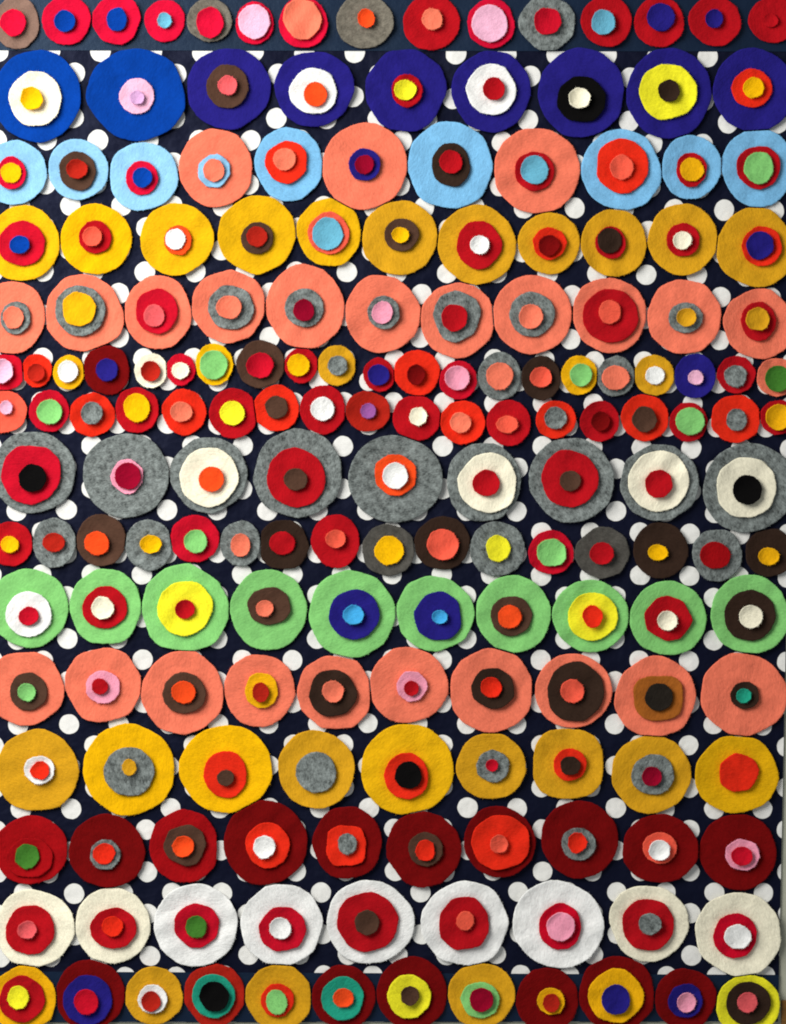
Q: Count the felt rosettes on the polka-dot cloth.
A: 181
